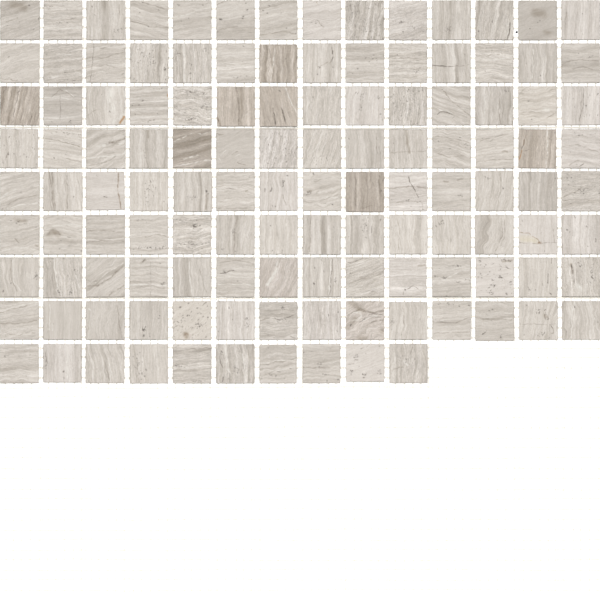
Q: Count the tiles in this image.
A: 122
